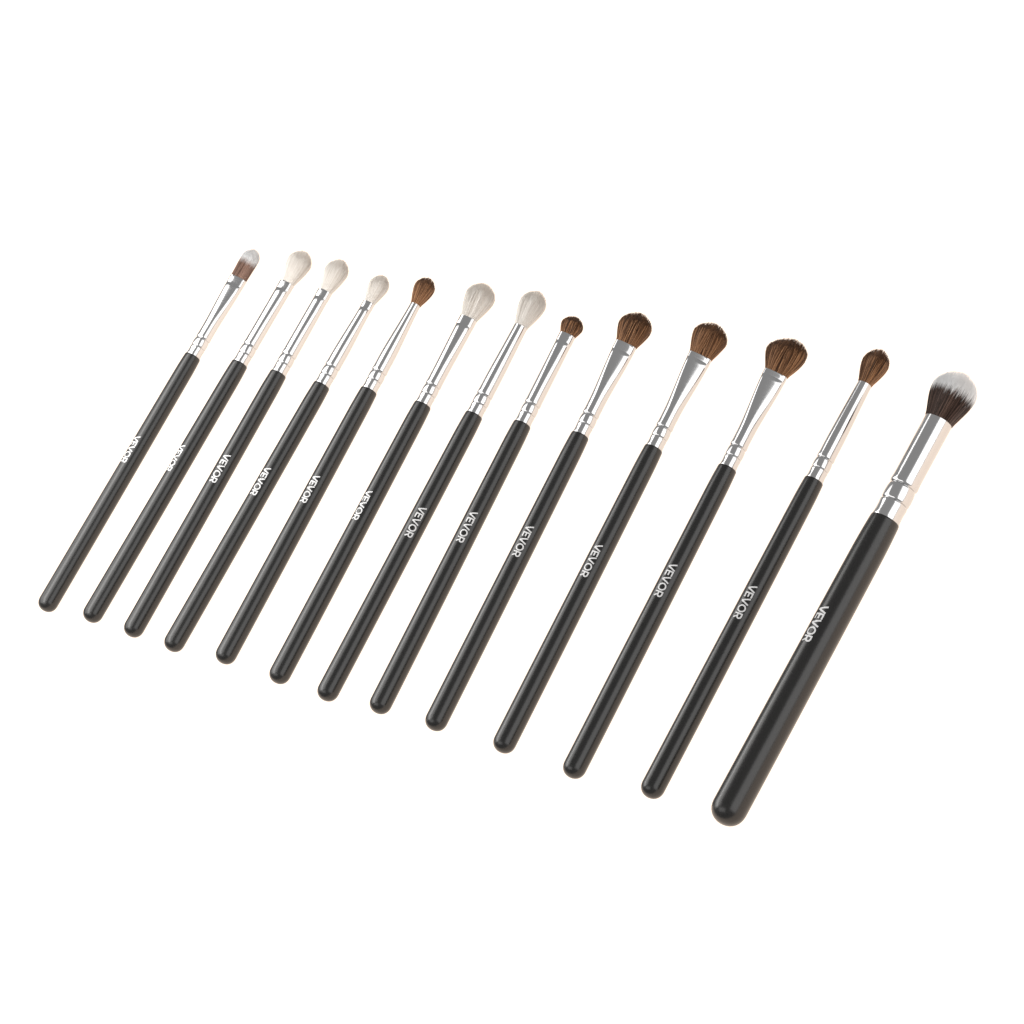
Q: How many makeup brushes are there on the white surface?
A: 13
